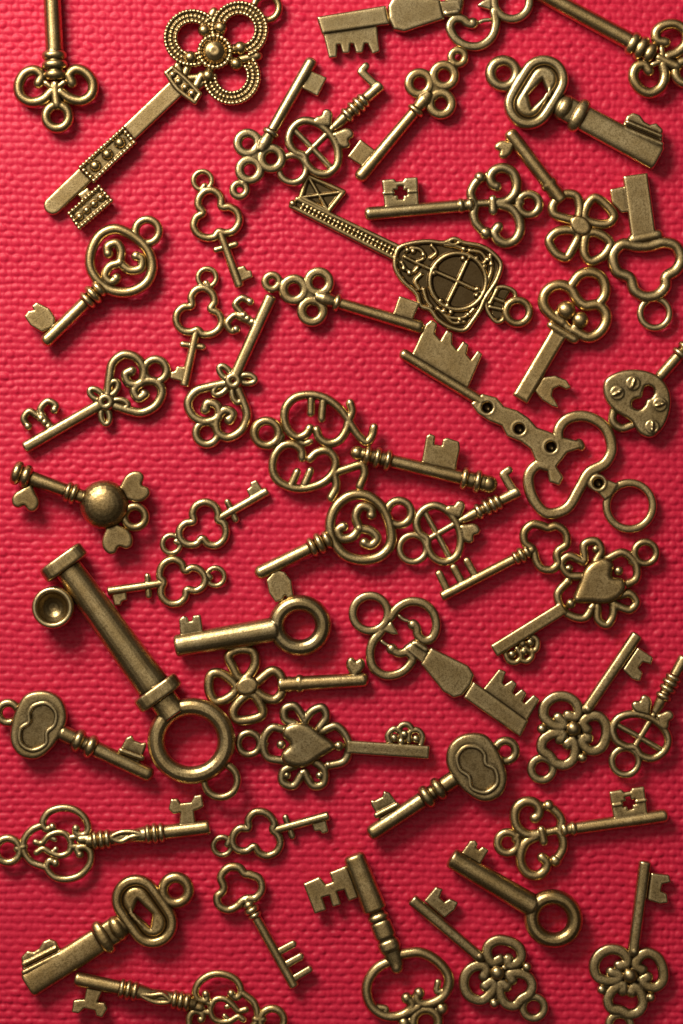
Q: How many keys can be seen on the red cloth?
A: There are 48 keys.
